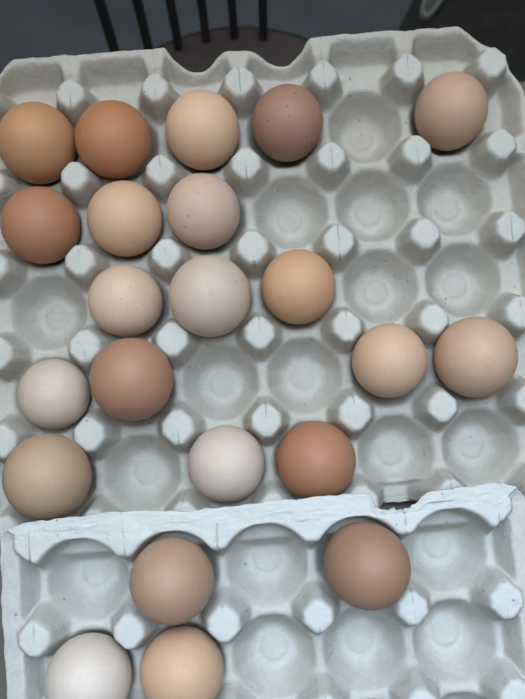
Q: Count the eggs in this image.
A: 22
